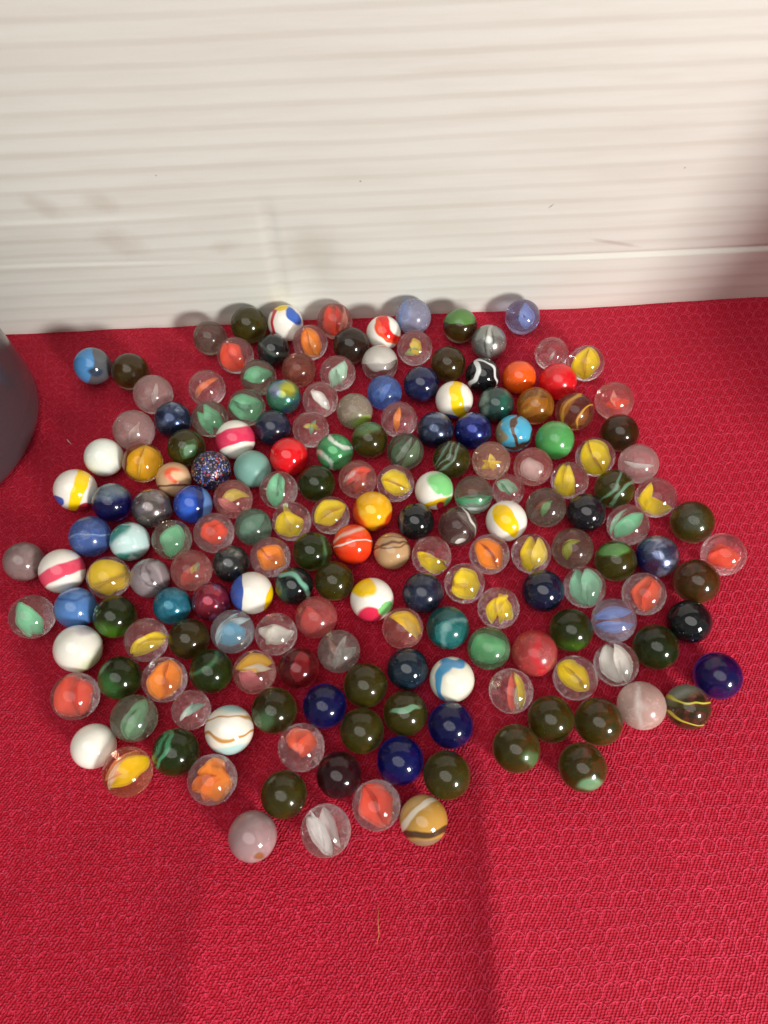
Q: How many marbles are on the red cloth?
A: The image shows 184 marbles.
